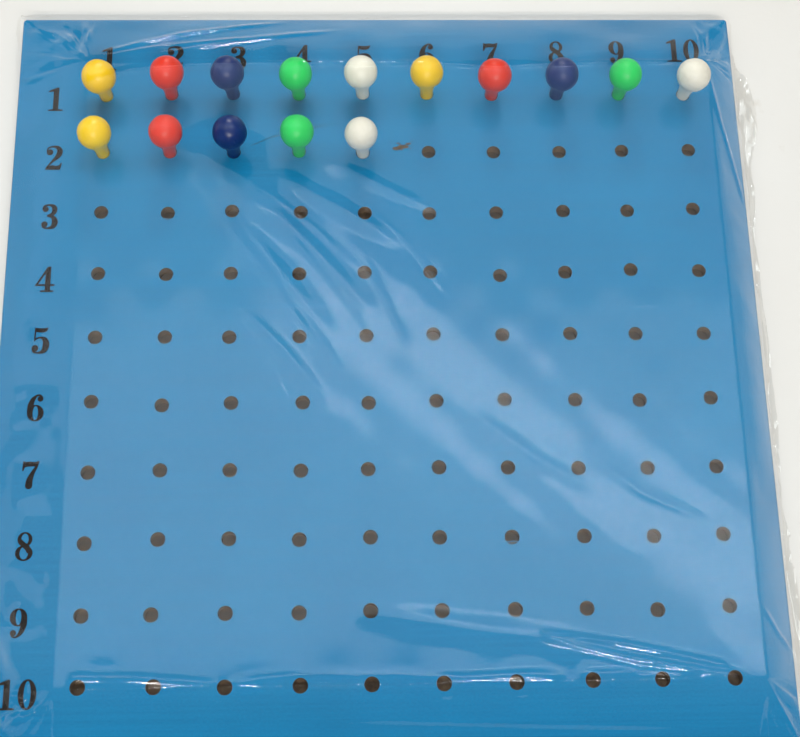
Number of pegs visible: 15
